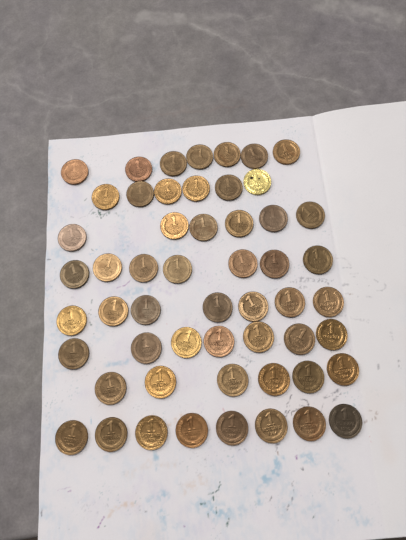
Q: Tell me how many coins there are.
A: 54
